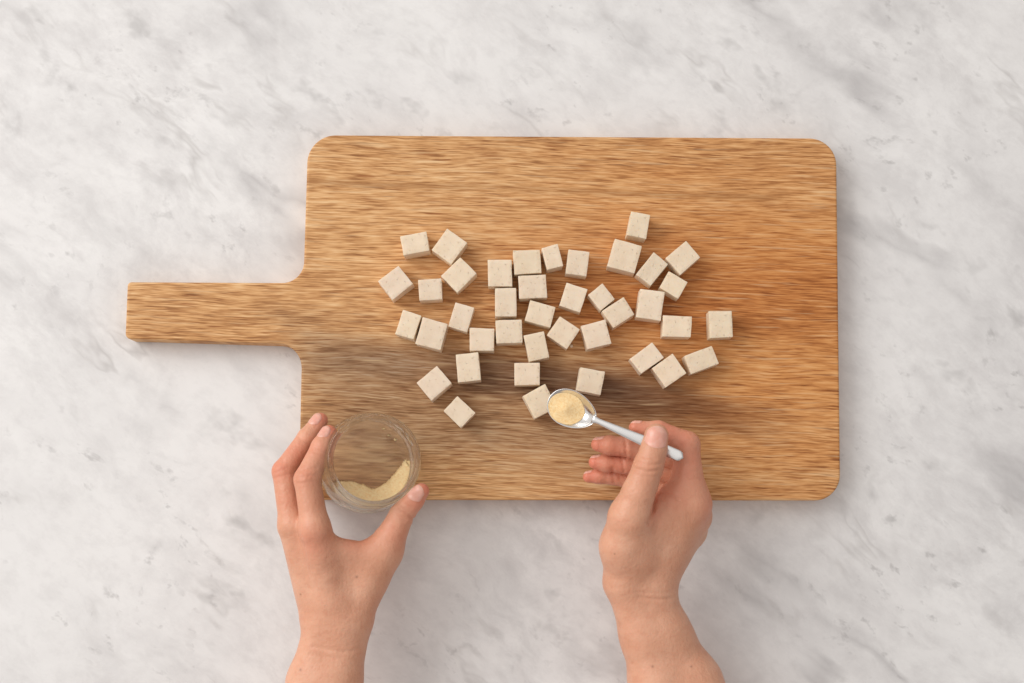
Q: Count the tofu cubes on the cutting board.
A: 40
